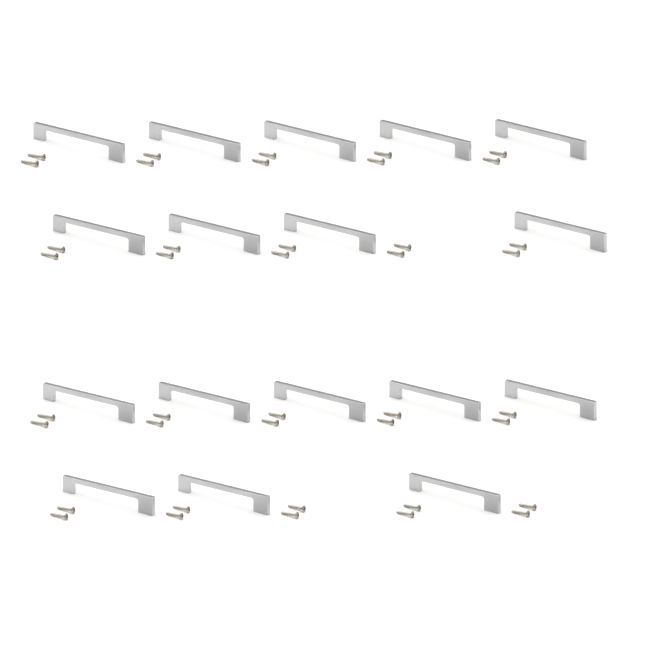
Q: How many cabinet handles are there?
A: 17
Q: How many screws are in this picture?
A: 40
